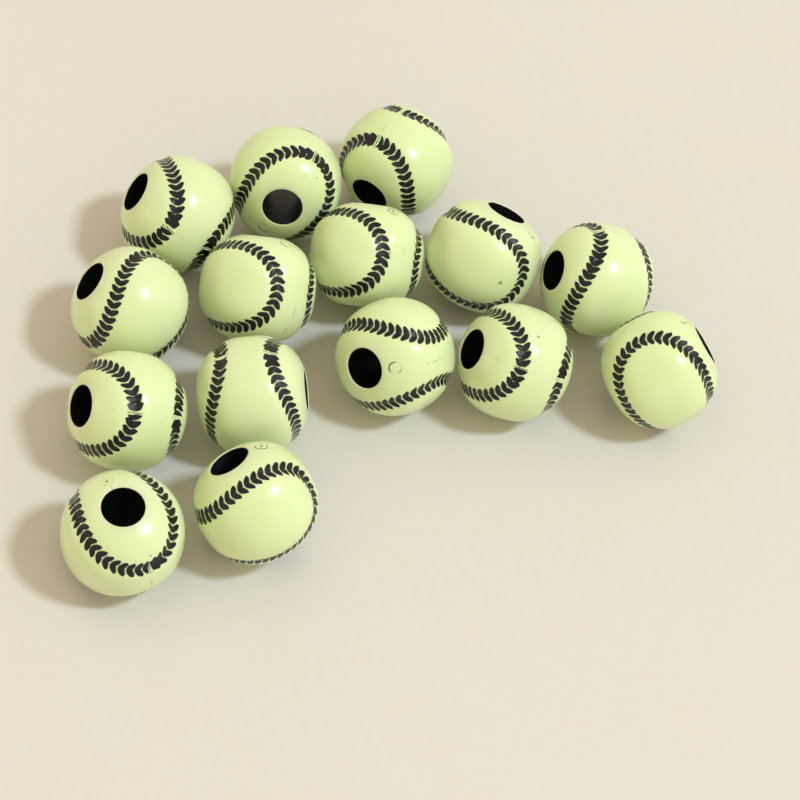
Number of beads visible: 15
